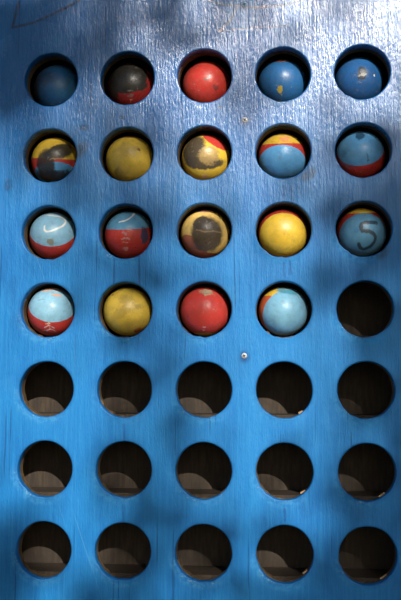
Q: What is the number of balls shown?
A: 19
